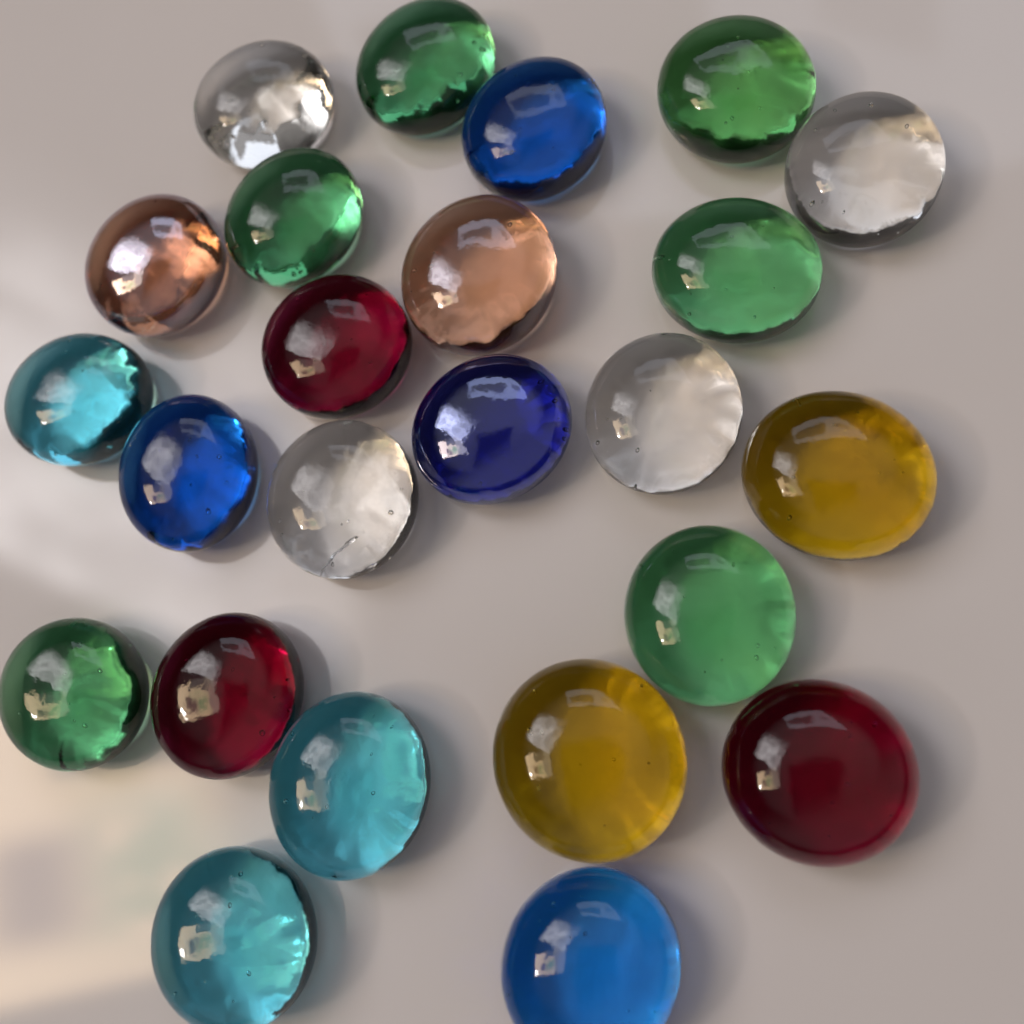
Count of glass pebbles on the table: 24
